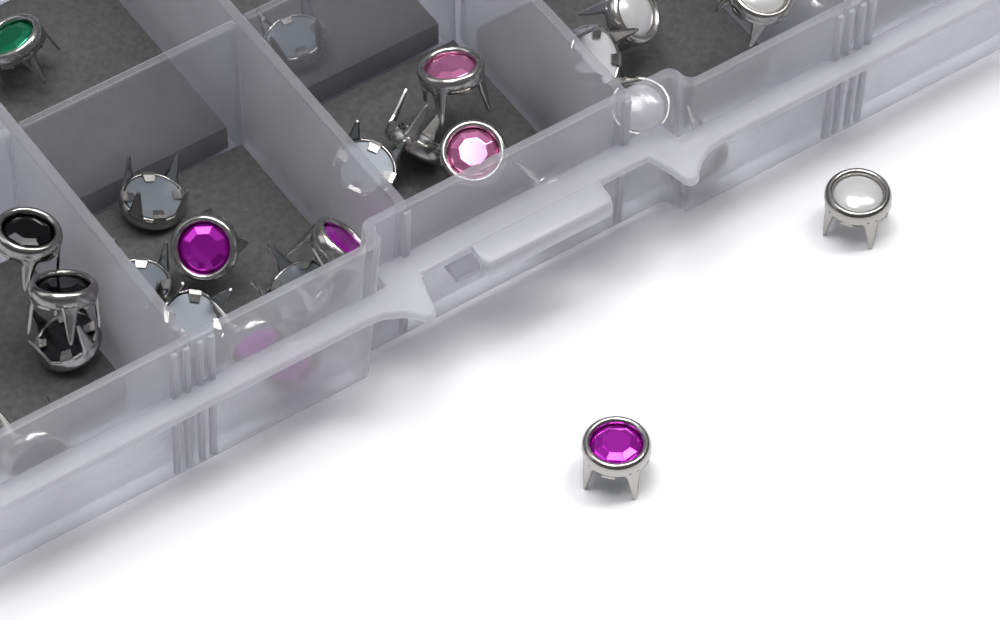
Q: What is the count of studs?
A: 27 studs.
